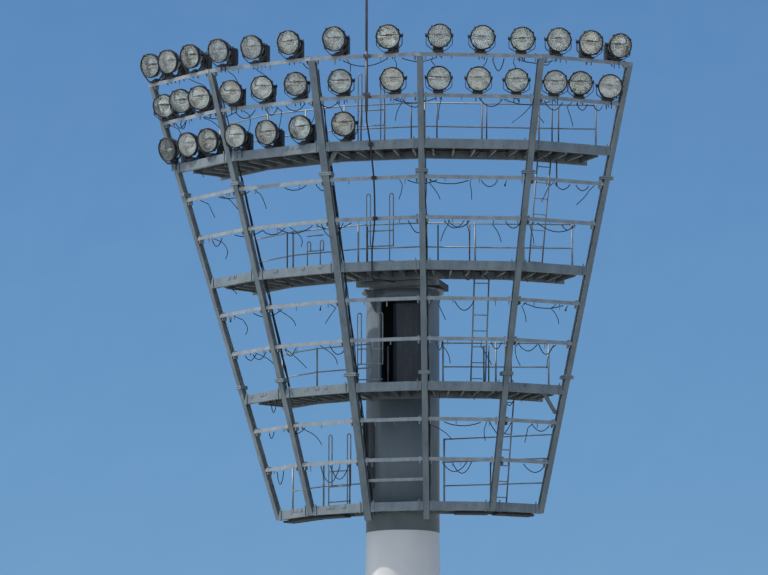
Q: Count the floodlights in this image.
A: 35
